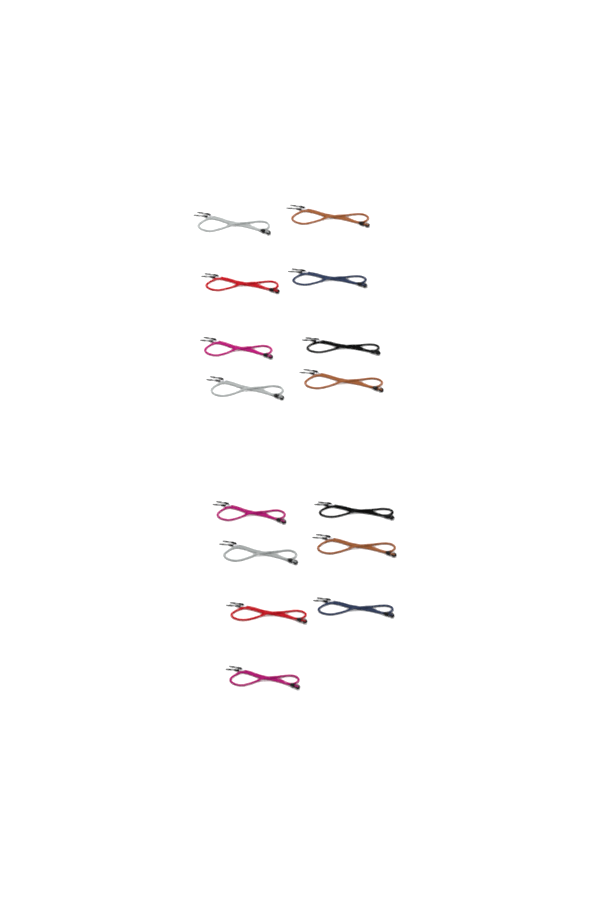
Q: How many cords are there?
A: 15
